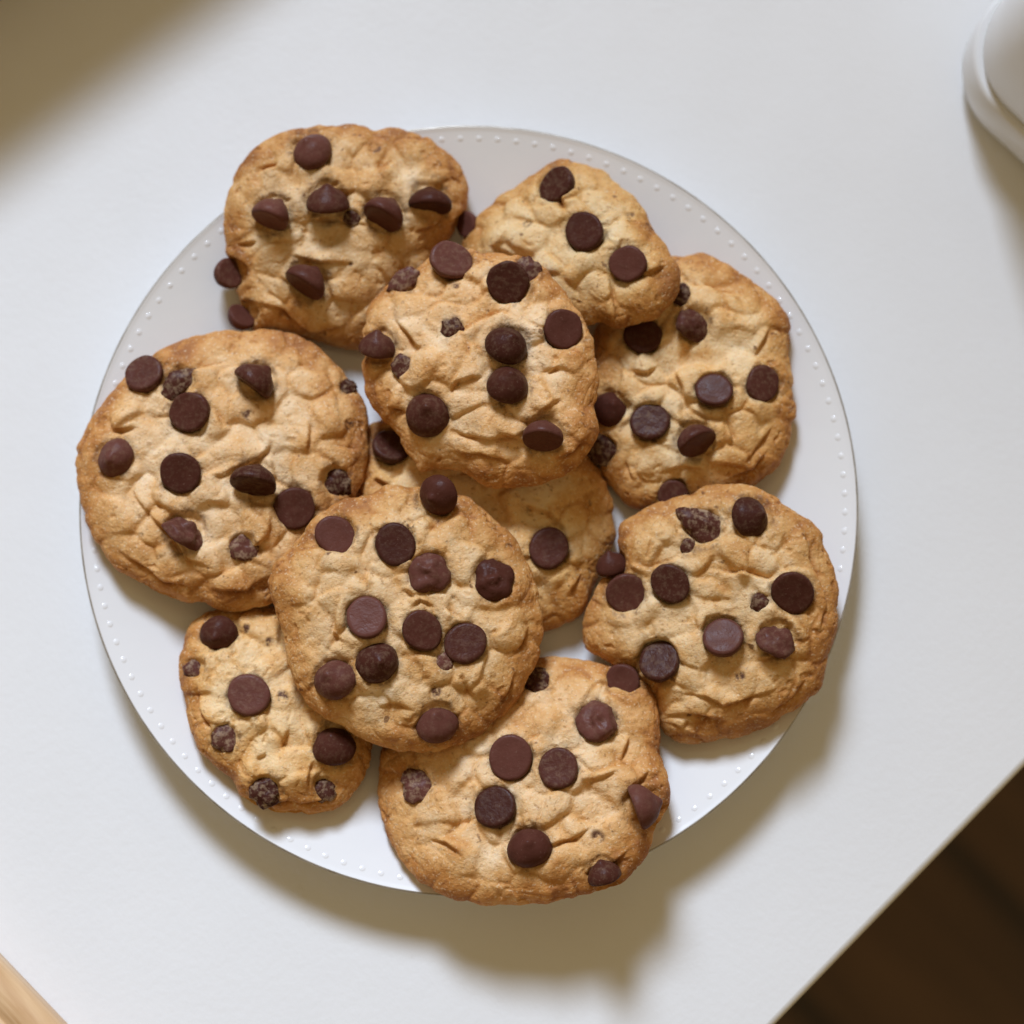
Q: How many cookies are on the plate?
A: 10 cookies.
